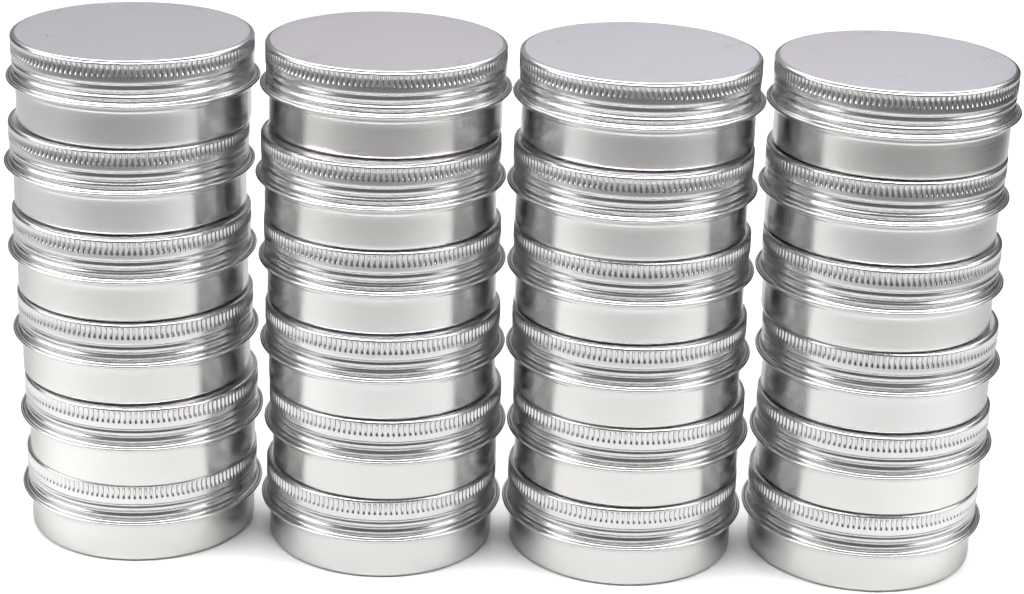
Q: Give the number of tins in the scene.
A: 24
